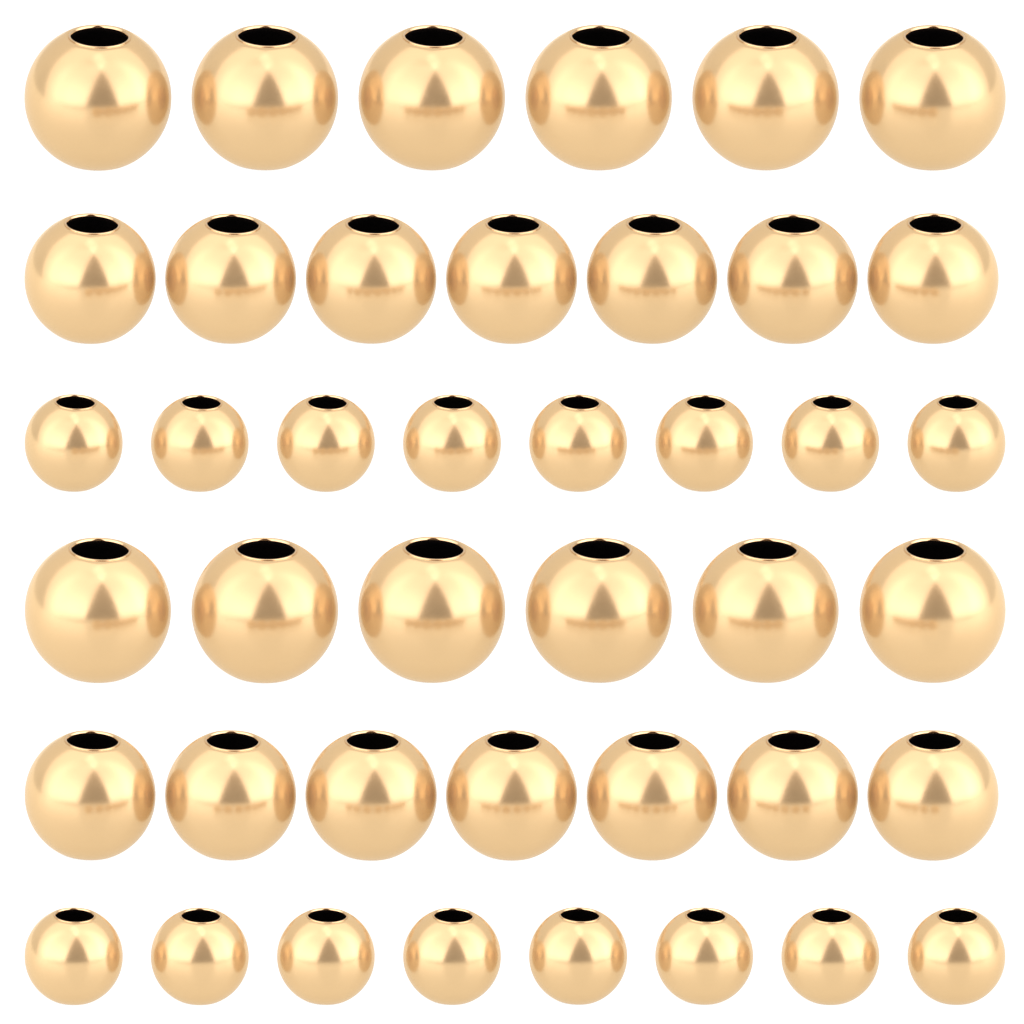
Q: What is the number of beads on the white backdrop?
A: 42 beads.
